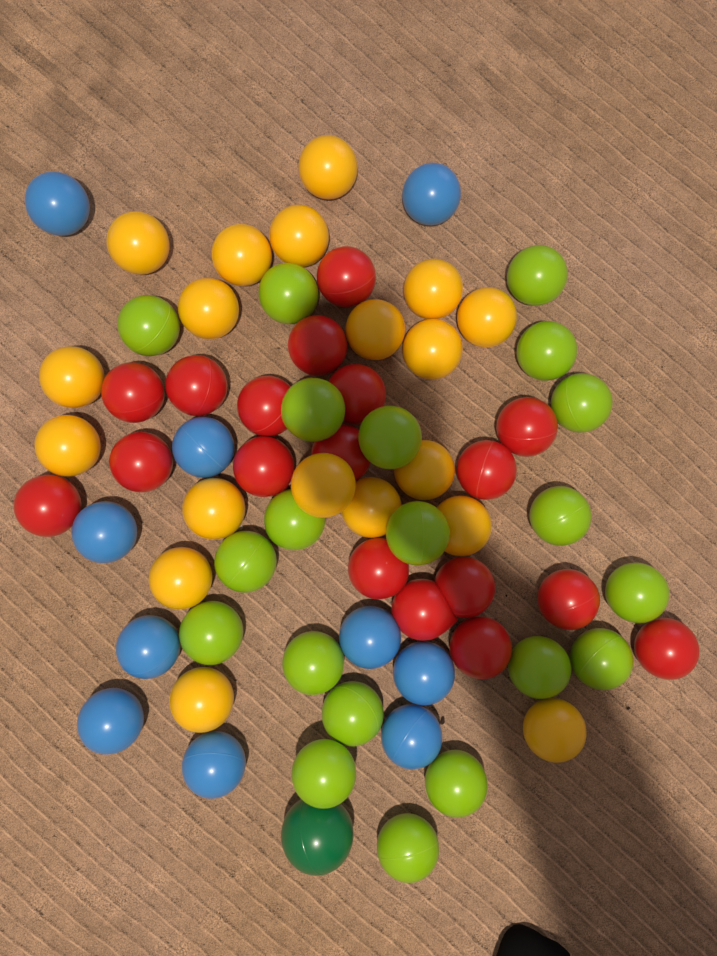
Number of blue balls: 10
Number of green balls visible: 21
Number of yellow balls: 19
